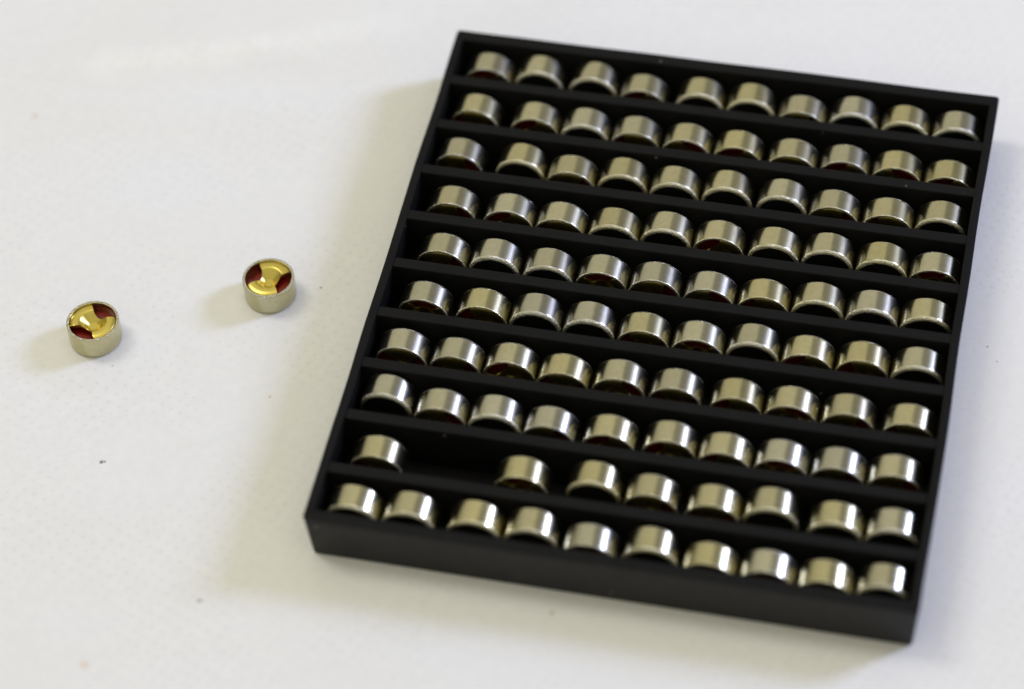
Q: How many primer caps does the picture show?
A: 100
